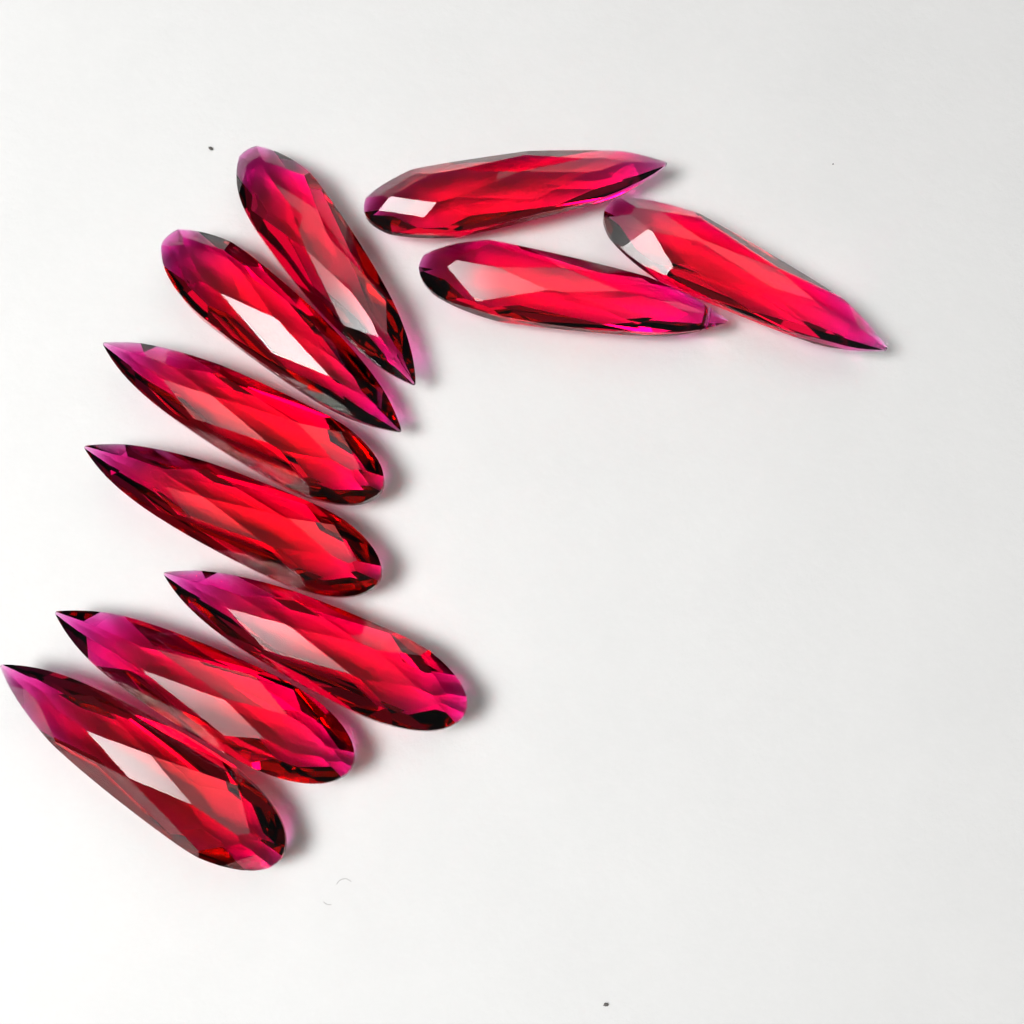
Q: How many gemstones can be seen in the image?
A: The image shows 10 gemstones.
